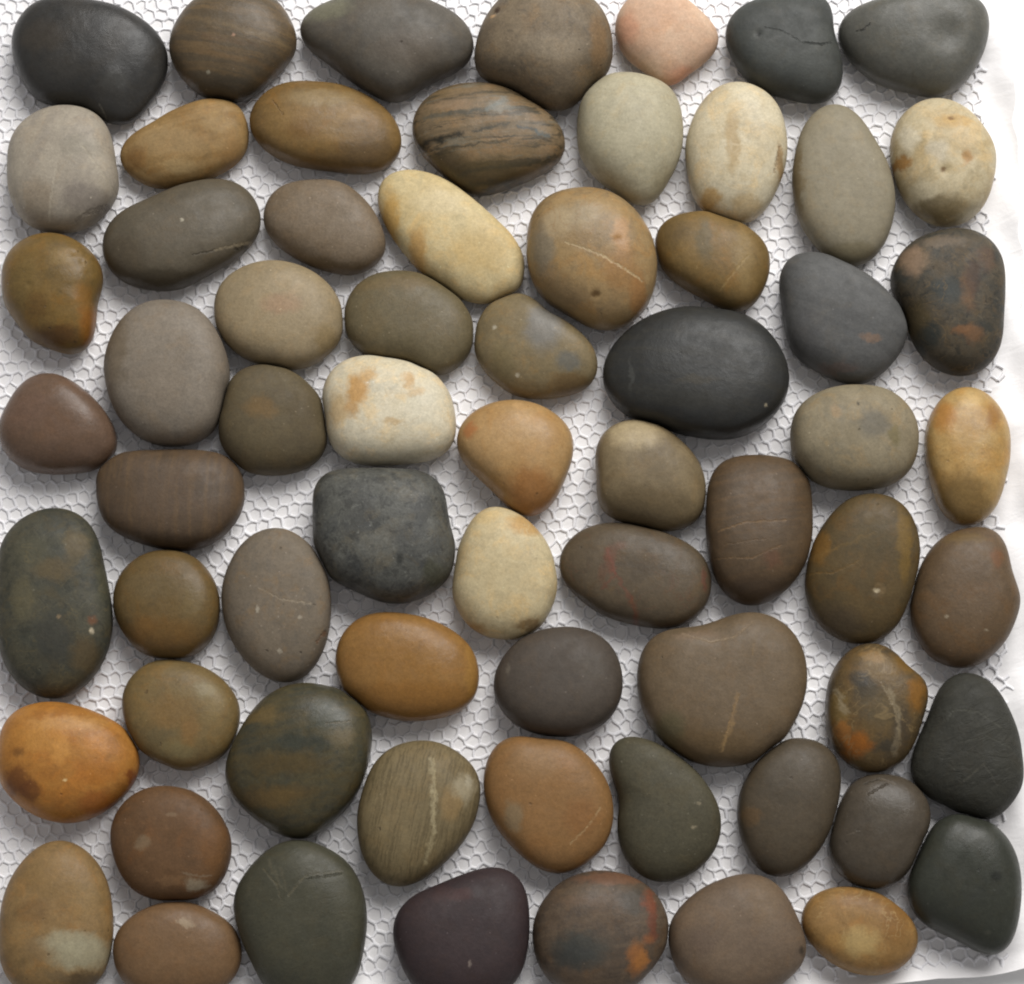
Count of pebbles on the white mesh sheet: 67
